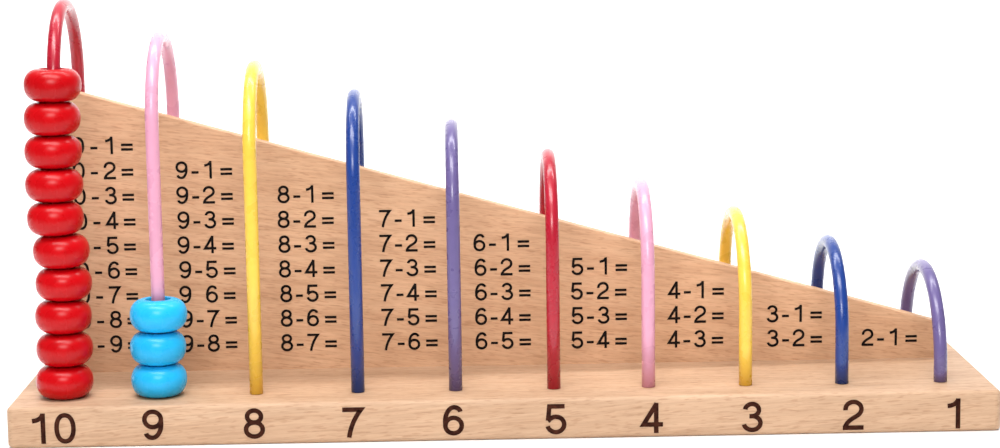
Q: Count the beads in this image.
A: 13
